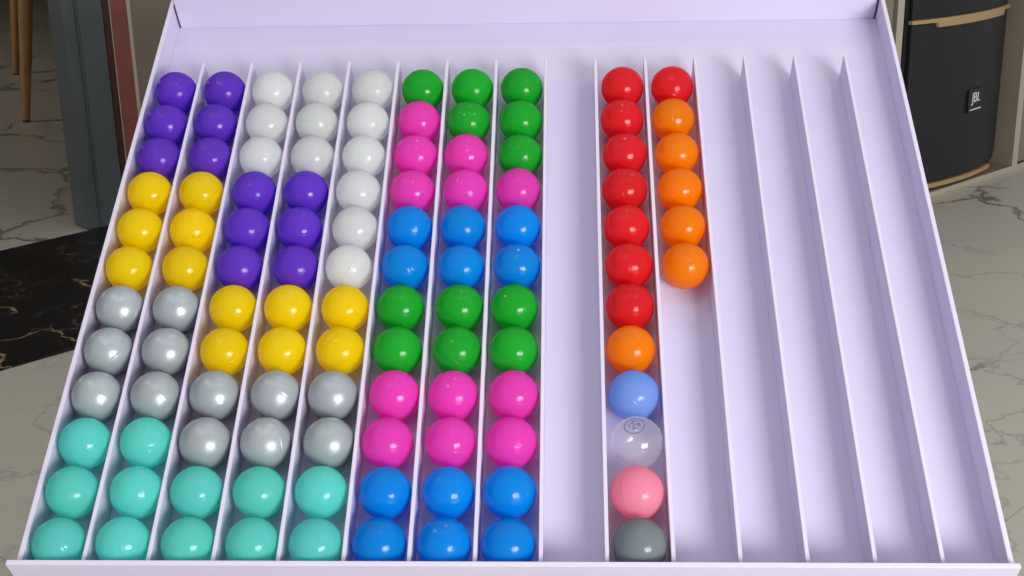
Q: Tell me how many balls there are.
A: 114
